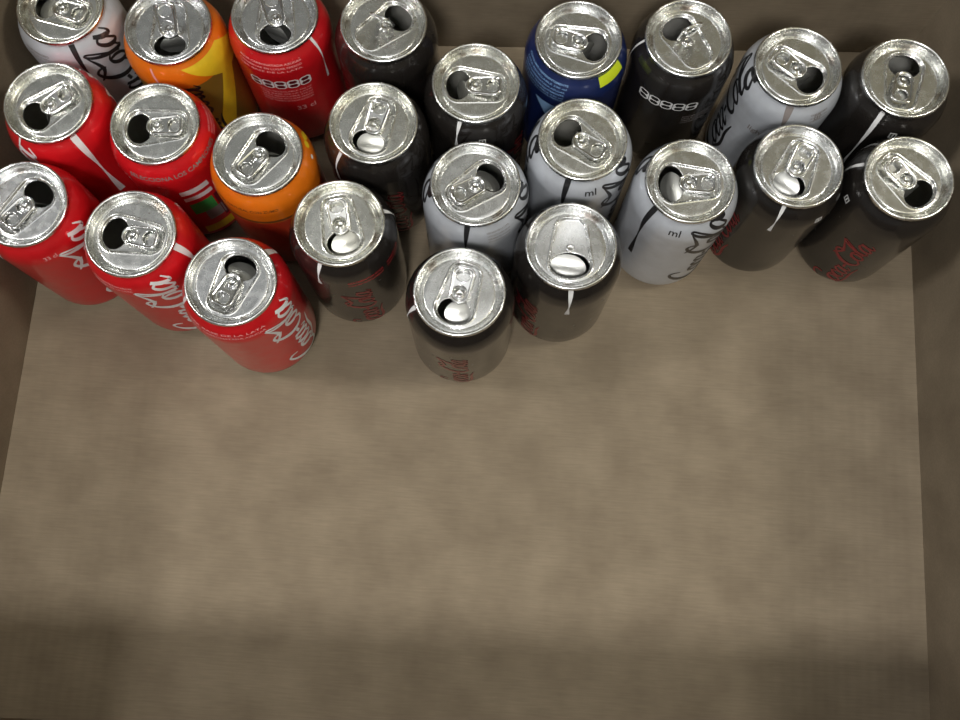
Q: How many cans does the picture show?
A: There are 24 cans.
